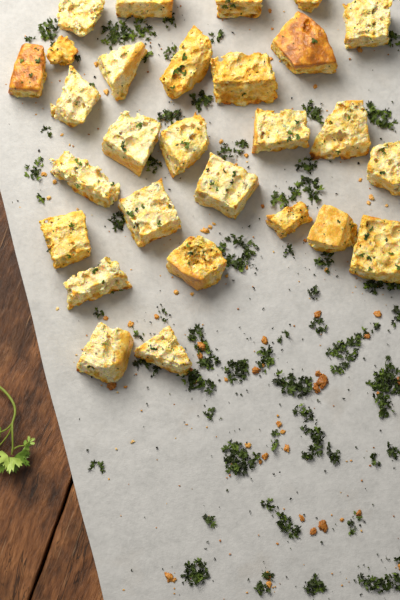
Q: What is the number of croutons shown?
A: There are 28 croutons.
